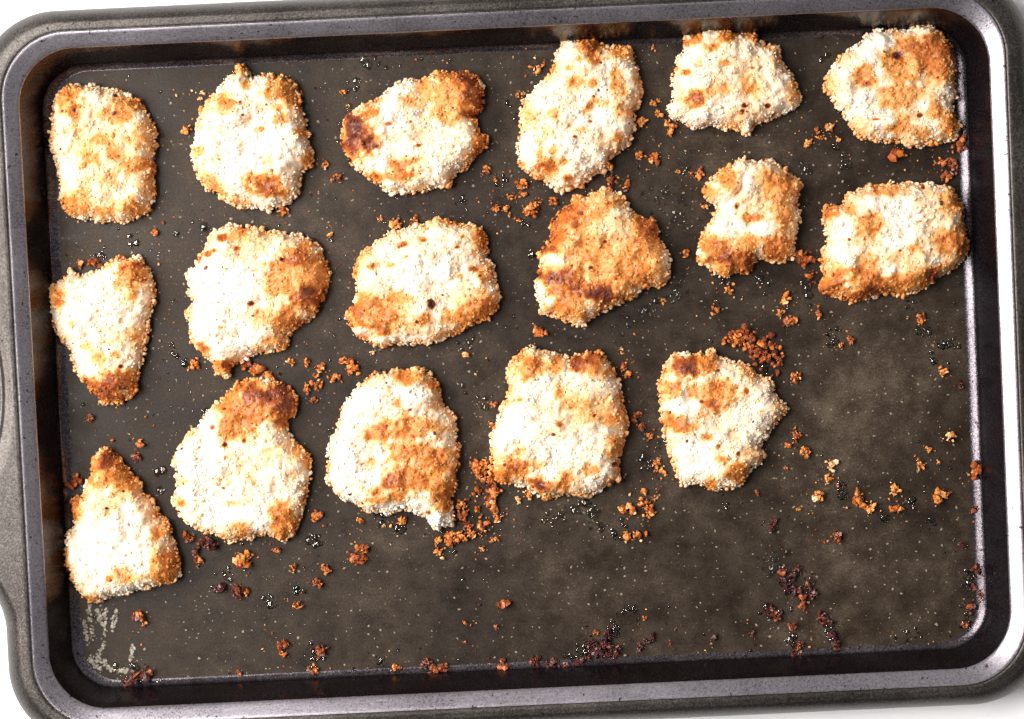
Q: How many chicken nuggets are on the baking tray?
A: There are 17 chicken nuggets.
